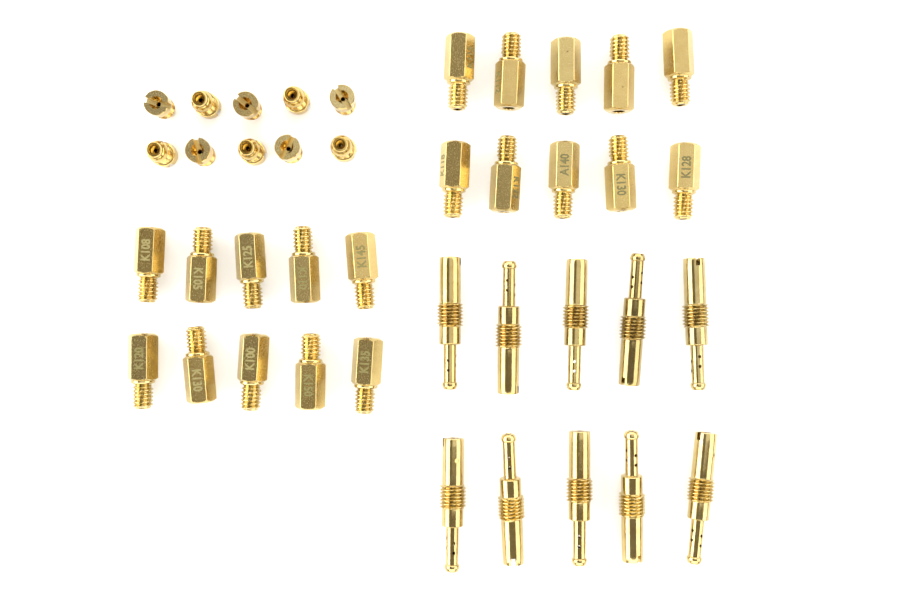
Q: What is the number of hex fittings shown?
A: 20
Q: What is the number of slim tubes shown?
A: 10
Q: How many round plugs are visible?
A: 10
